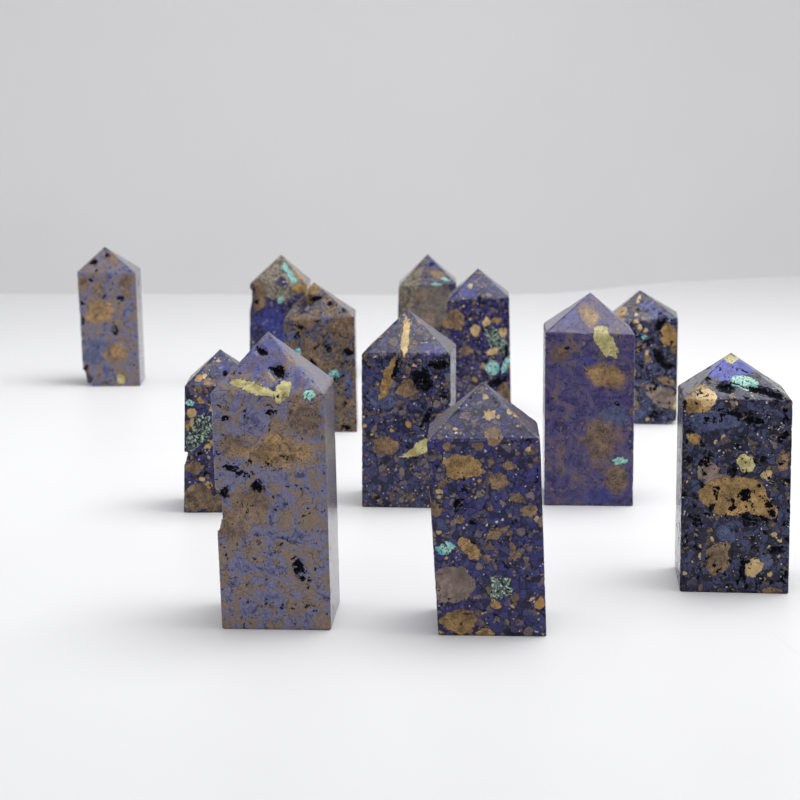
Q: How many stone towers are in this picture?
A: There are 12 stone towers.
